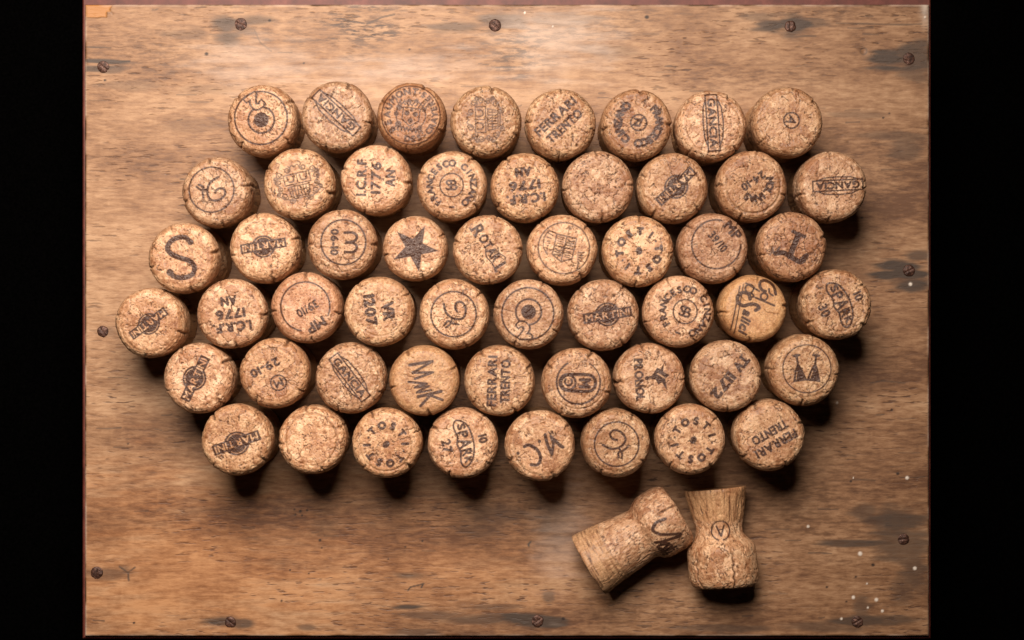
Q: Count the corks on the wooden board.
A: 55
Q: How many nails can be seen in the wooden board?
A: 12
